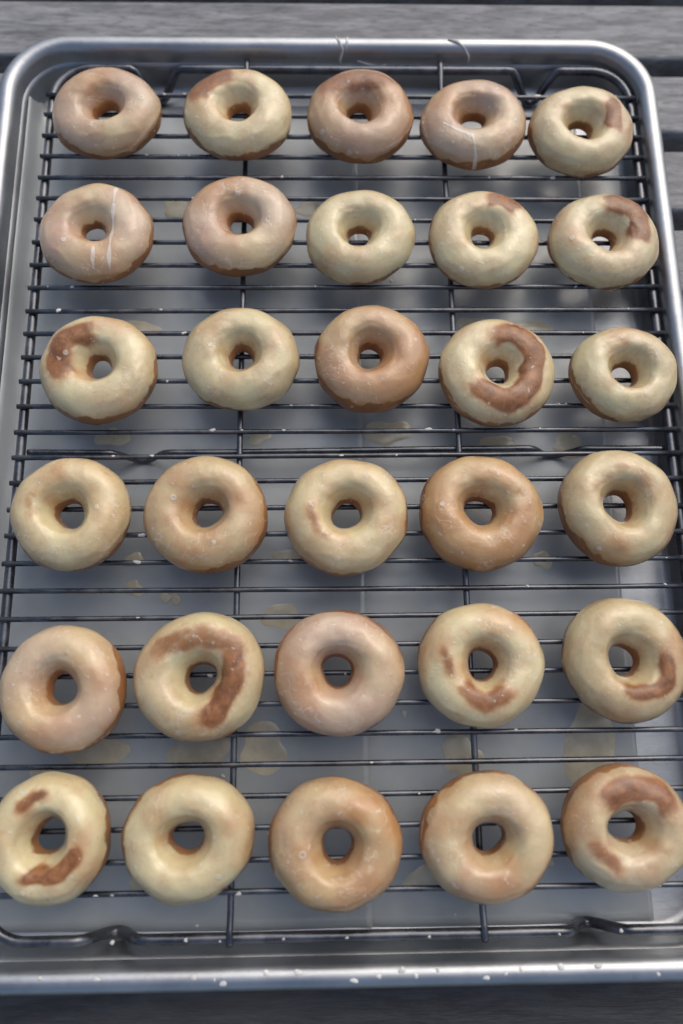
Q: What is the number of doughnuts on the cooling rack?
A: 30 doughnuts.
